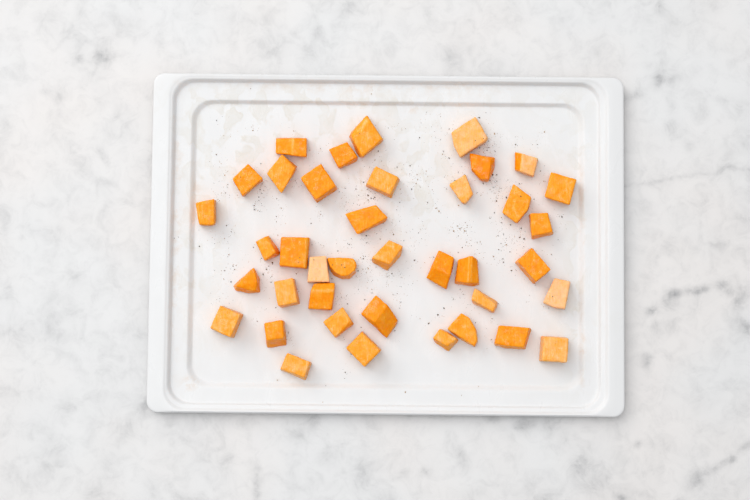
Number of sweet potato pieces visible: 39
